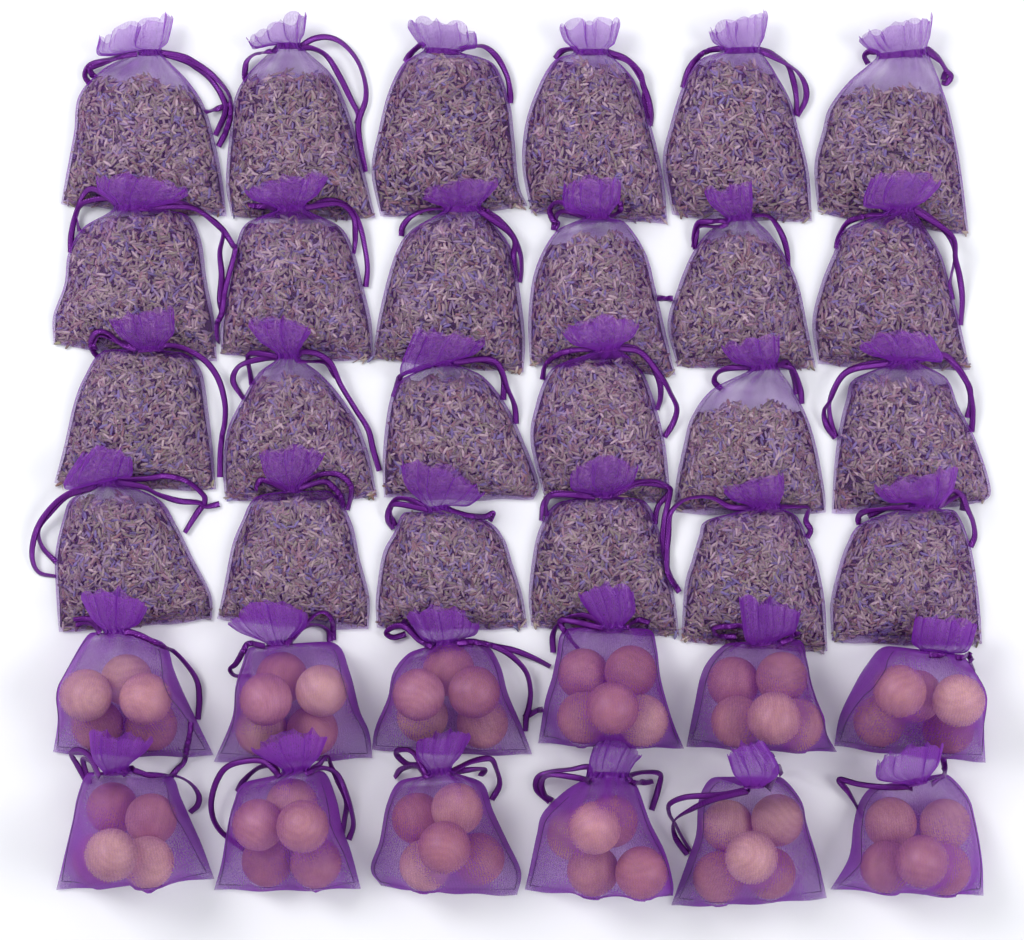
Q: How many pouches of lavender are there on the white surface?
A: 24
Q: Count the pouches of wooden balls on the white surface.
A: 12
